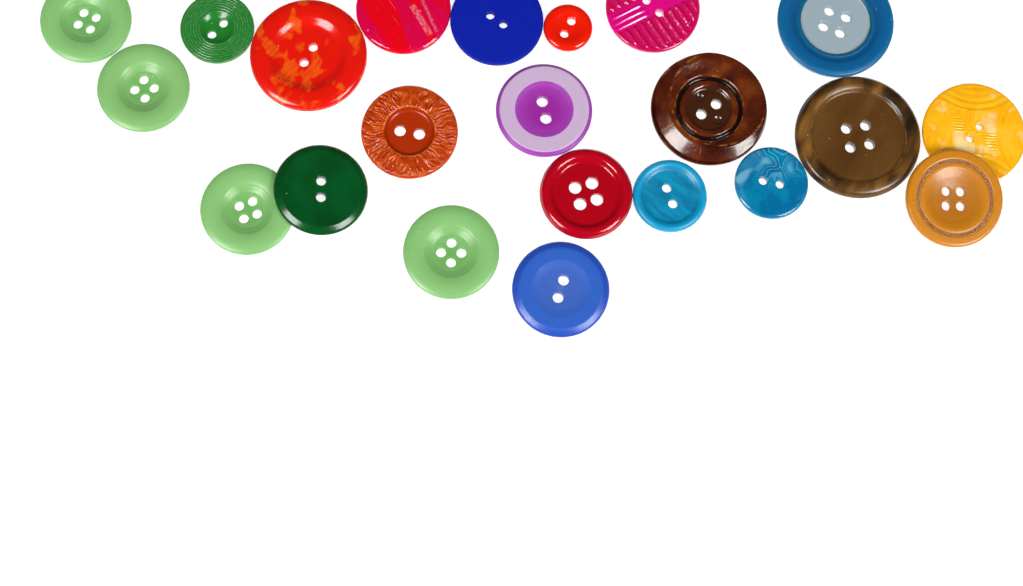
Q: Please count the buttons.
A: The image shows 22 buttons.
